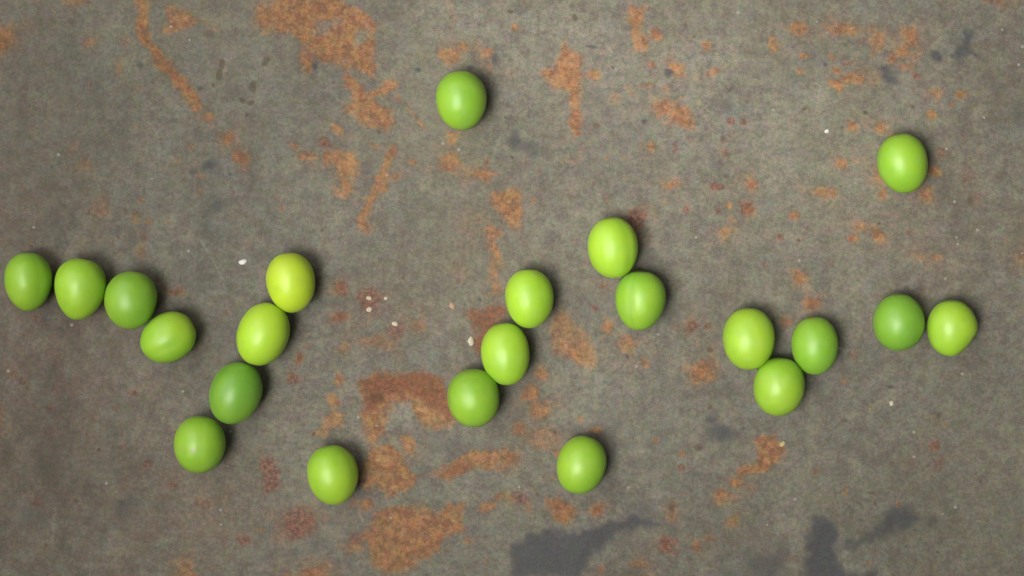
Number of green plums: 22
